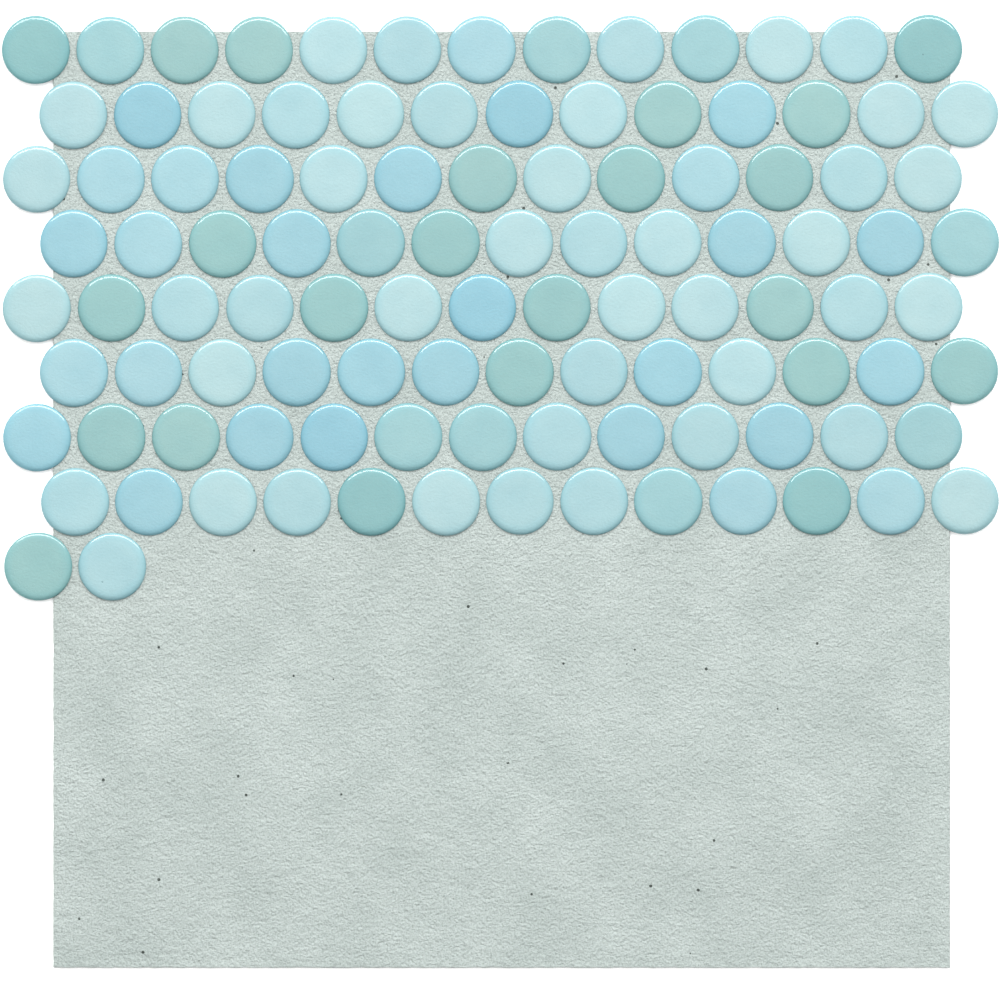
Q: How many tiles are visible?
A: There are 106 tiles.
